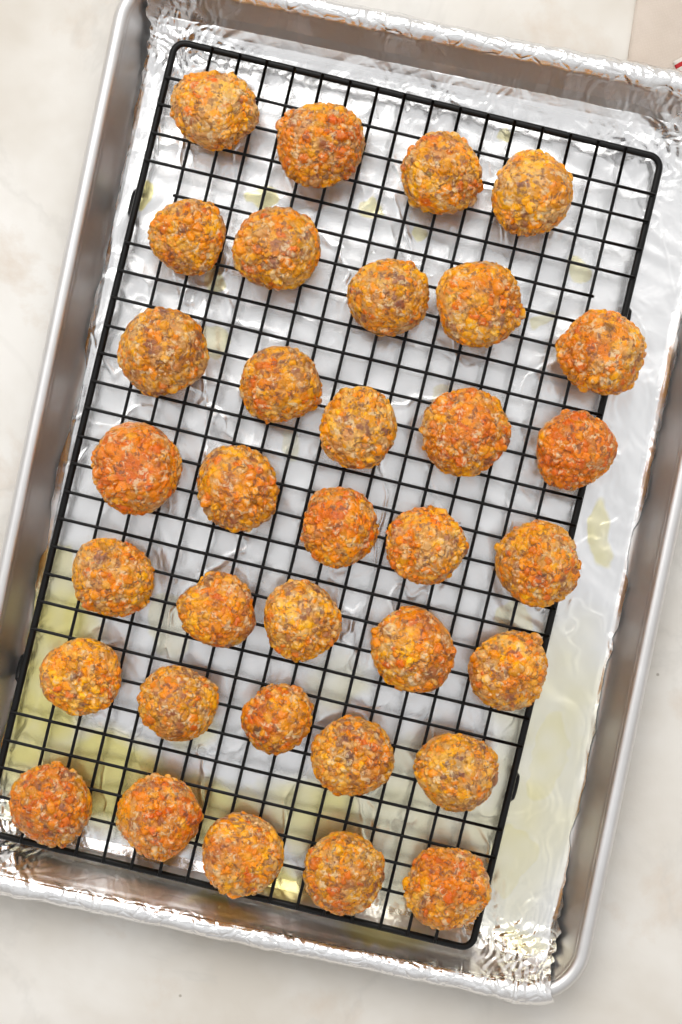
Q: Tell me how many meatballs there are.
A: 34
